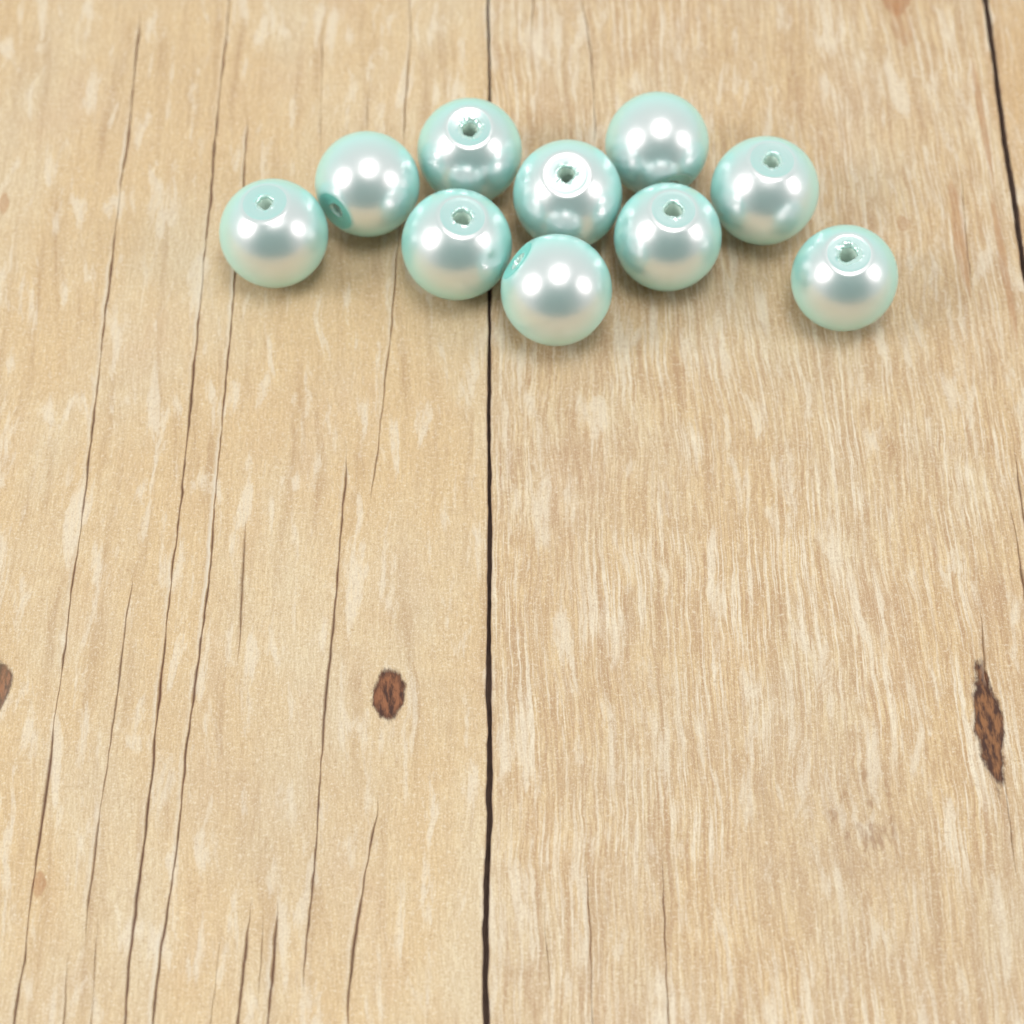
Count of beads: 10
